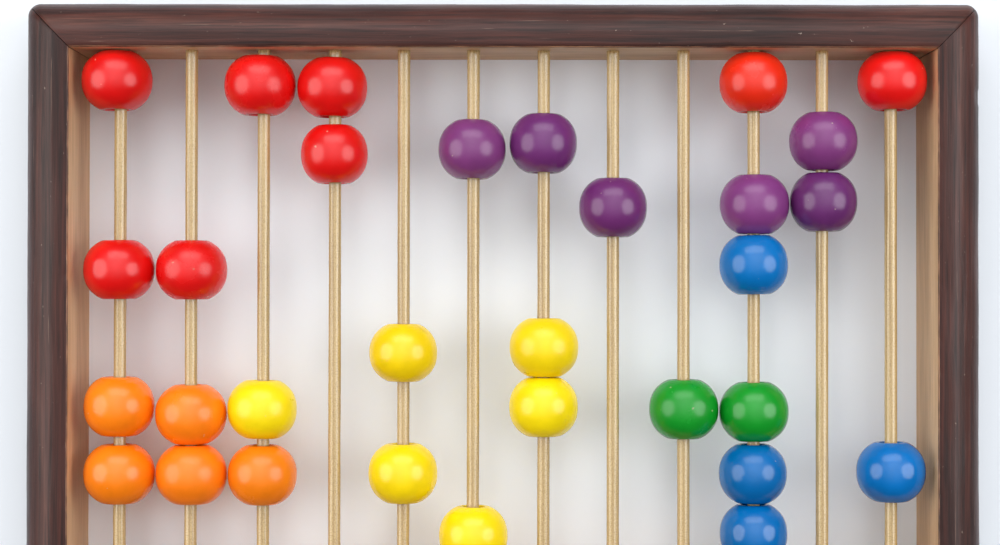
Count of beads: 31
